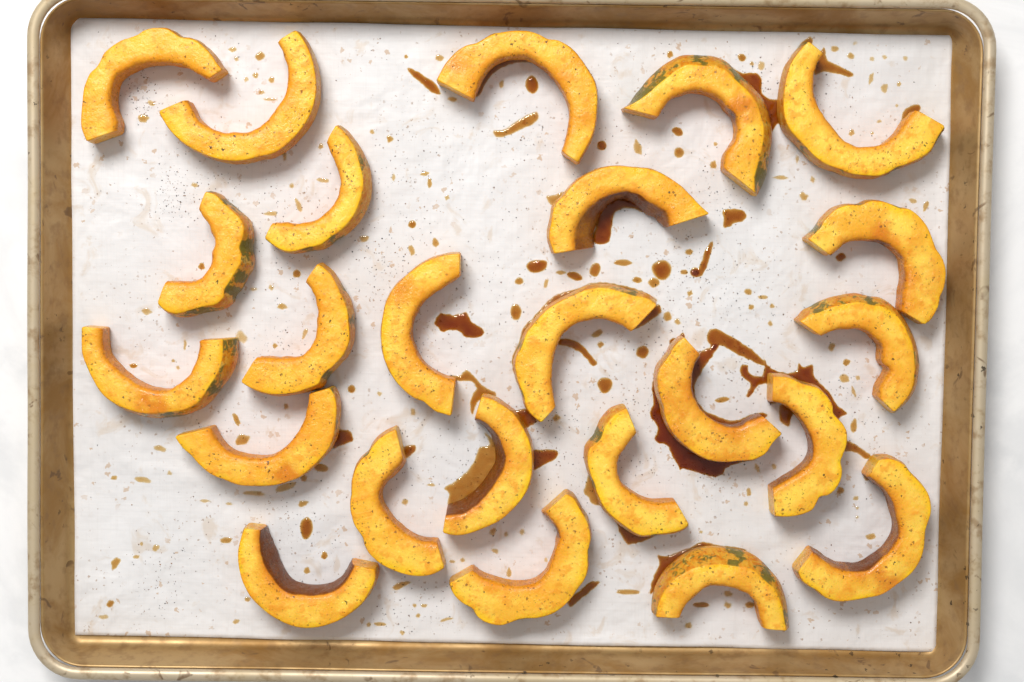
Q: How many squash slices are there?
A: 24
